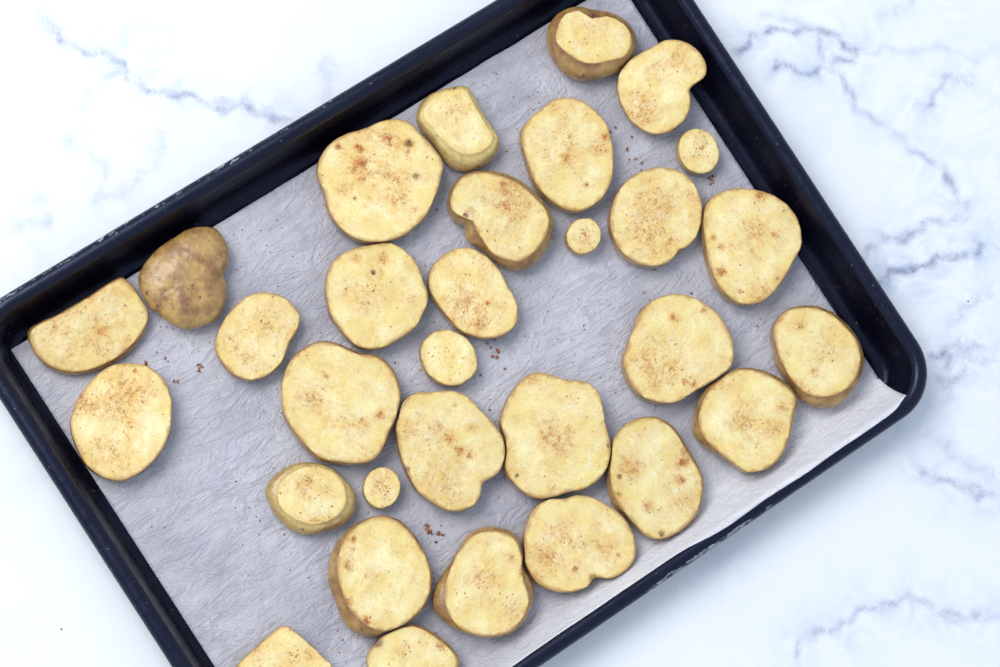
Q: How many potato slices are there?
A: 31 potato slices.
